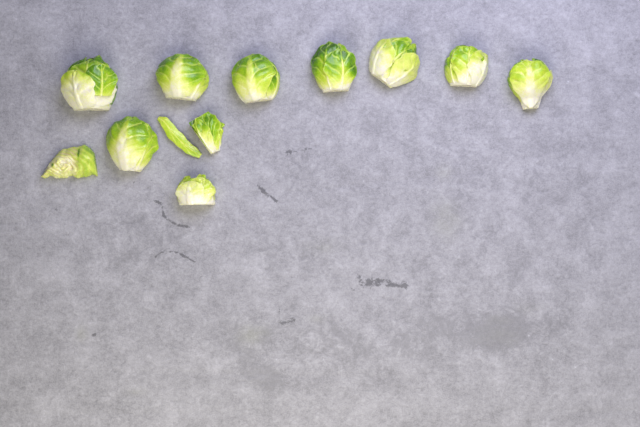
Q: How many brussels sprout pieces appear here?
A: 11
